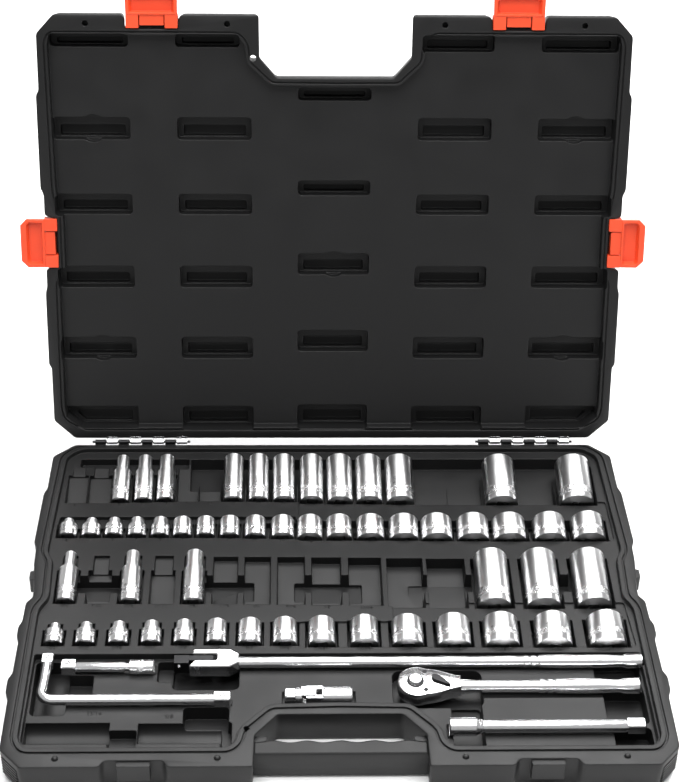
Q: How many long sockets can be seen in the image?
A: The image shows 18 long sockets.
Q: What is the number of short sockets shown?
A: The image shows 34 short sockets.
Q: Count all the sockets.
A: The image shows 52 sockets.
